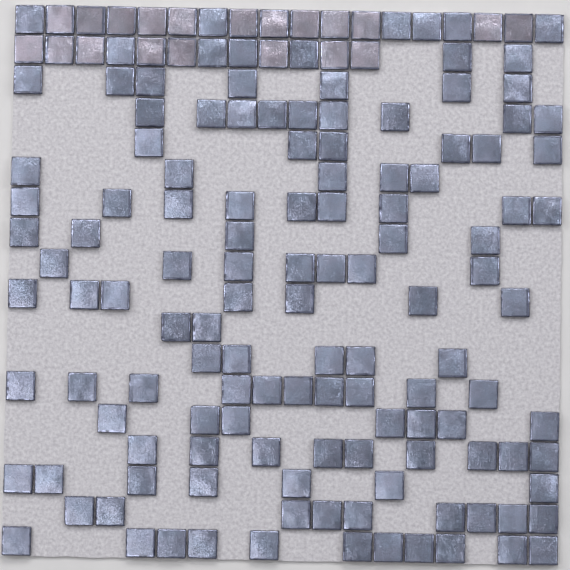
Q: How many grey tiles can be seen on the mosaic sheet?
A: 20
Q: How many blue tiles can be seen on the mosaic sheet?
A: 127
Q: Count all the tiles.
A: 147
